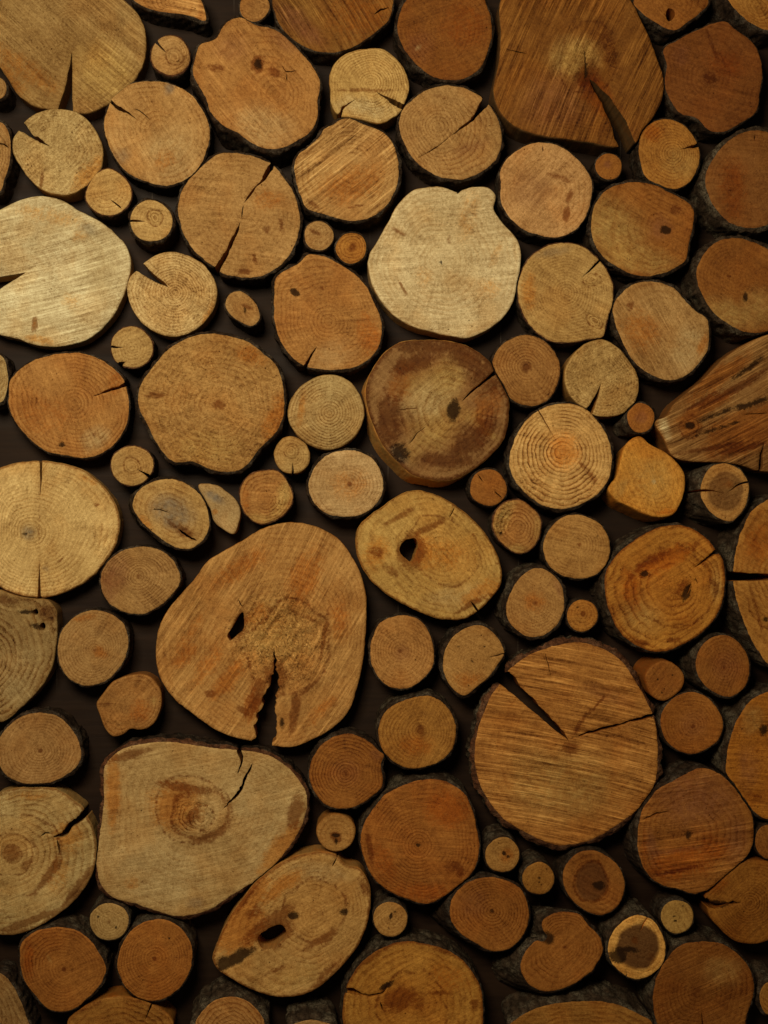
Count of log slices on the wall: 106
